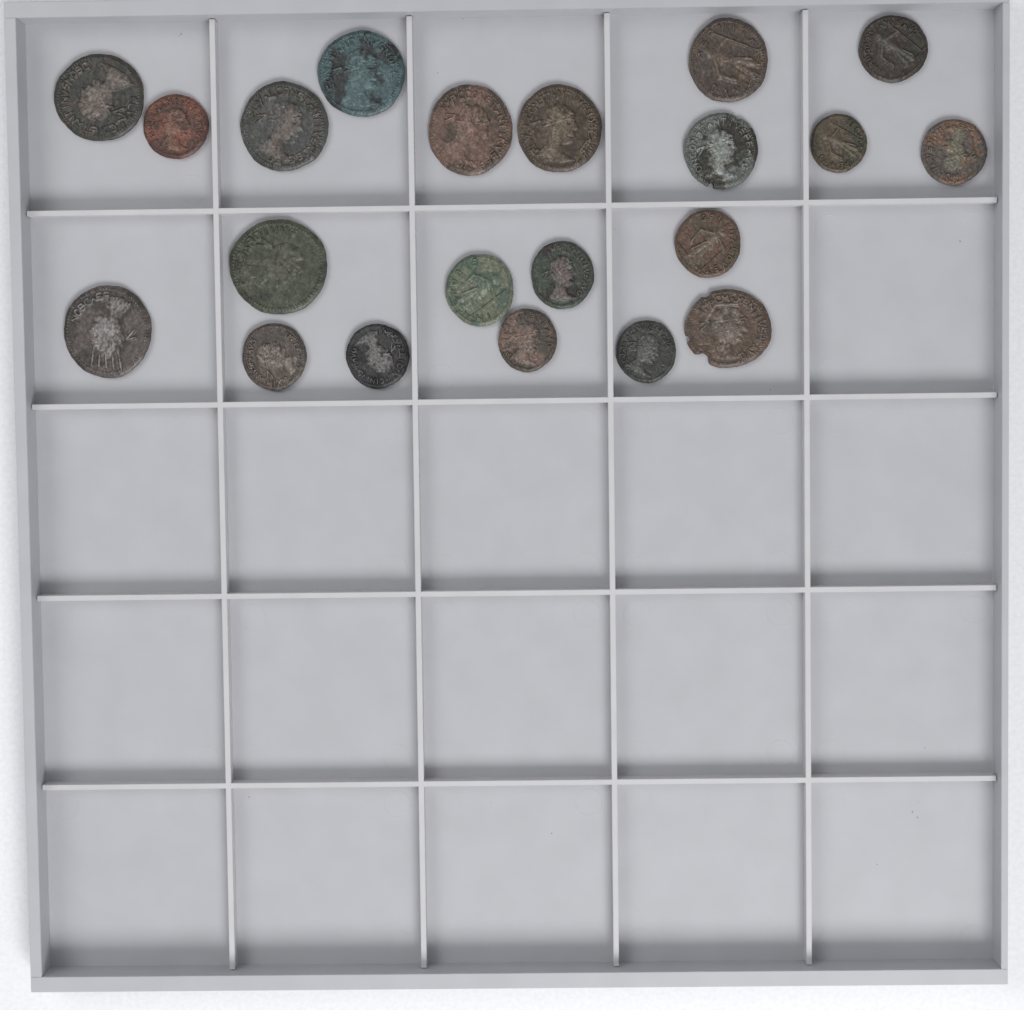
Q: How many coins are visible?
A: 21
